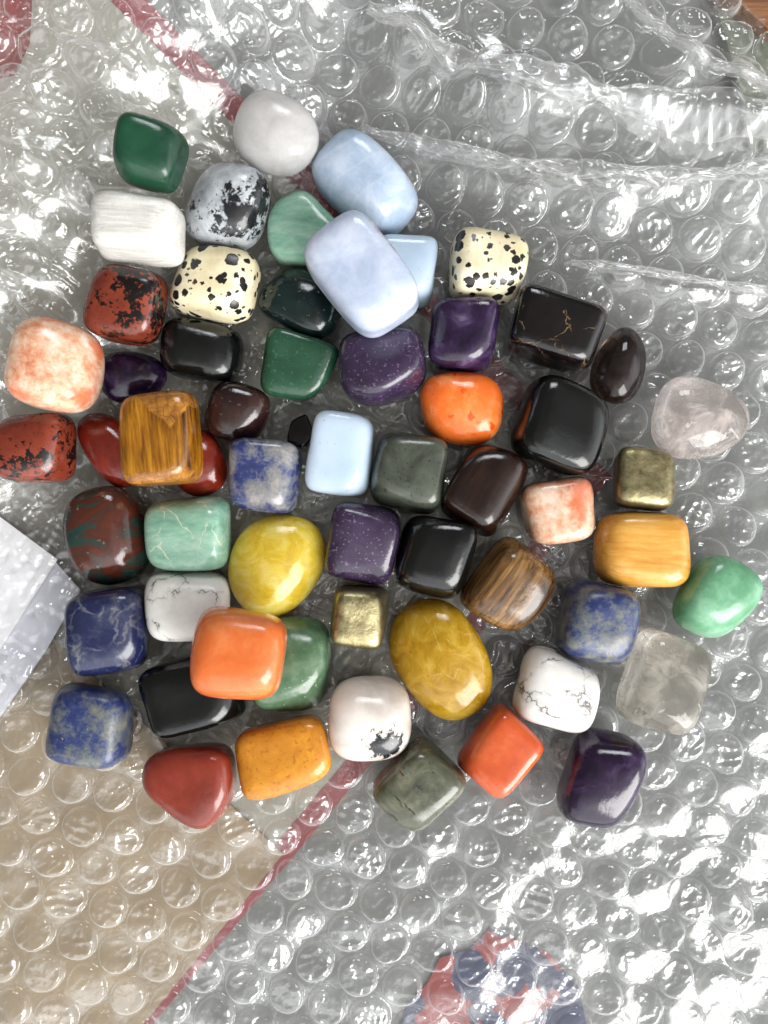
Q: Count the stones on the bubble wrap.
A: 60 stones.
